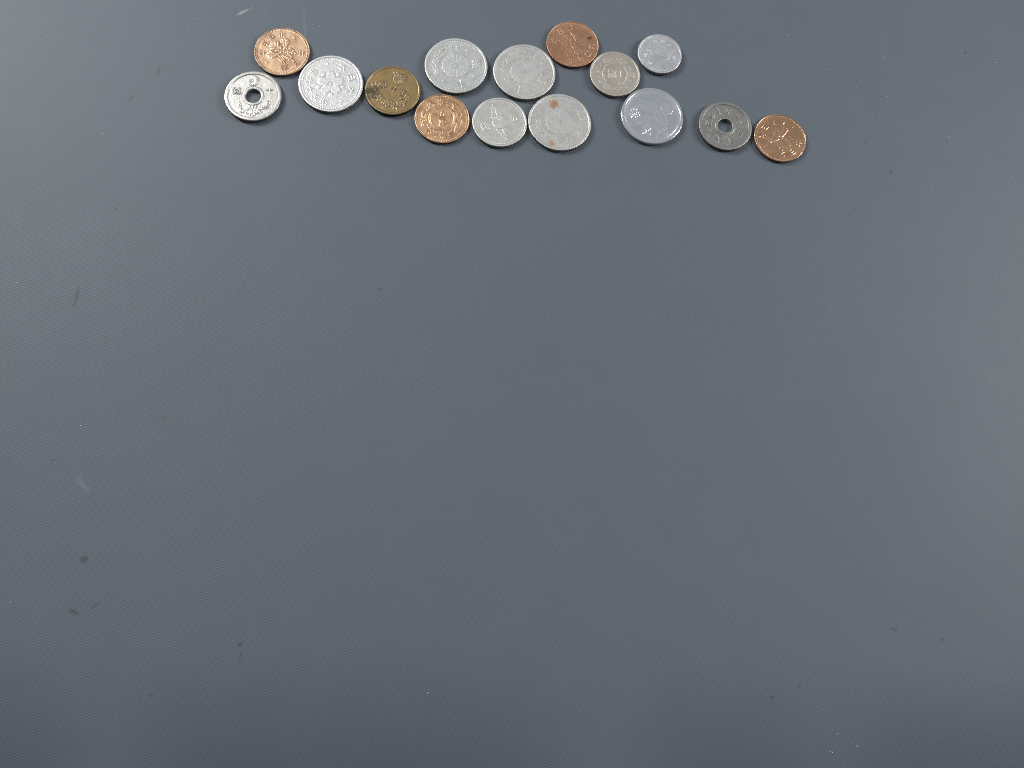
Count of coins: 15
